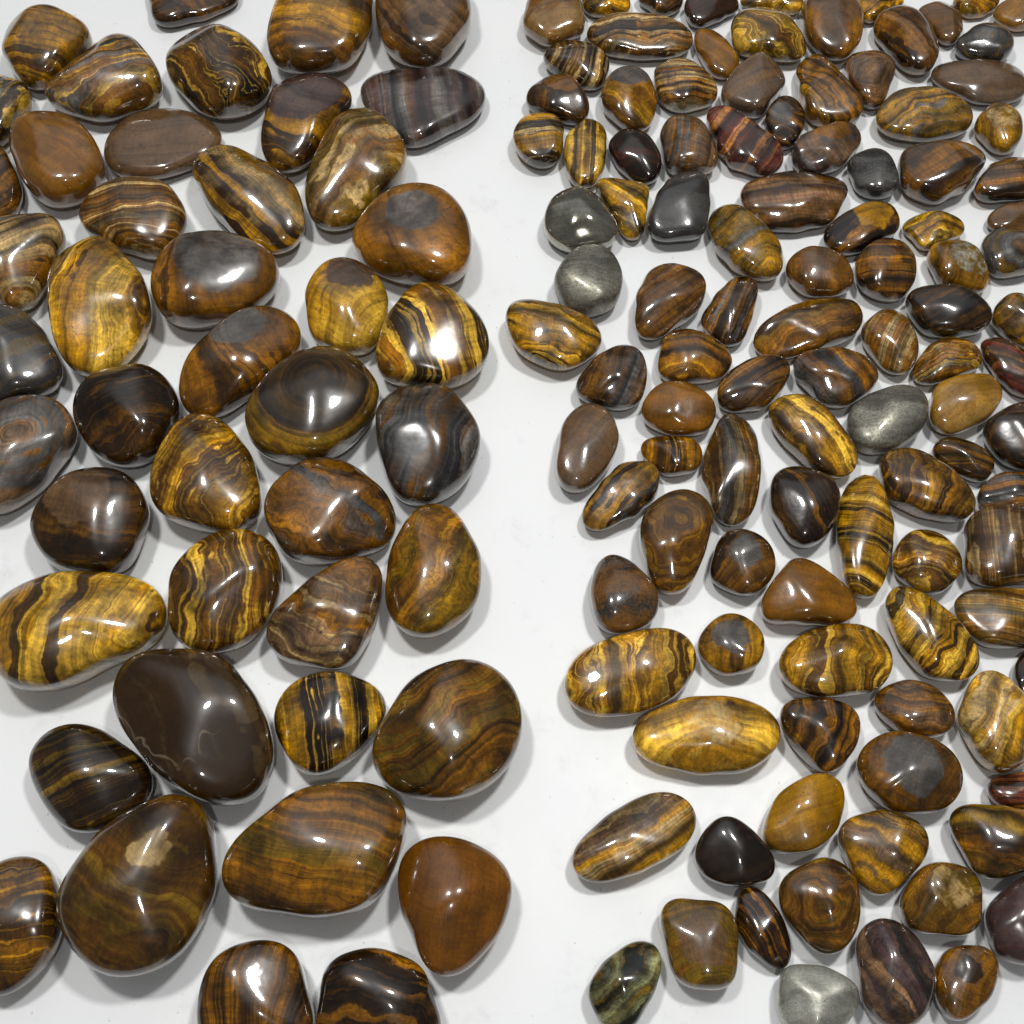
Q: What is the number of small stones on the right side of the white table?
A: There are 107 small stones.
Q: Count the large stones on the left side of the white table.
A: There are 44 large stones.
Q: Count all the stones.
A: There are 151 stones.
